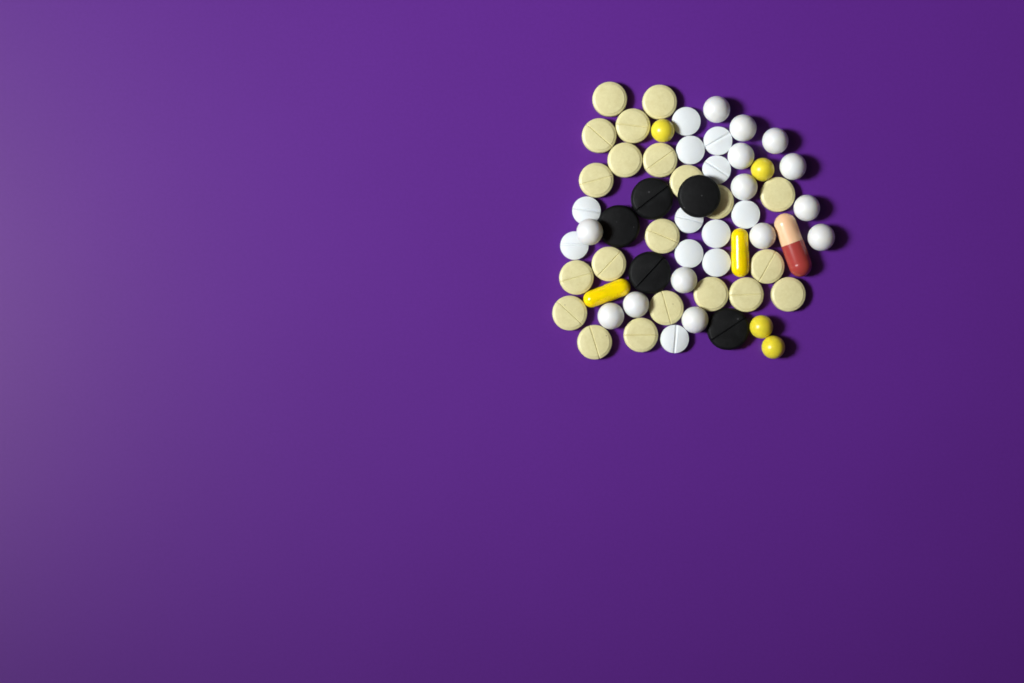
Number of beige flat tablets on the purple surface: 21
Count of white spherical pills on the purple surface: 14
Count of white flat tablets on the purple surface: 12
